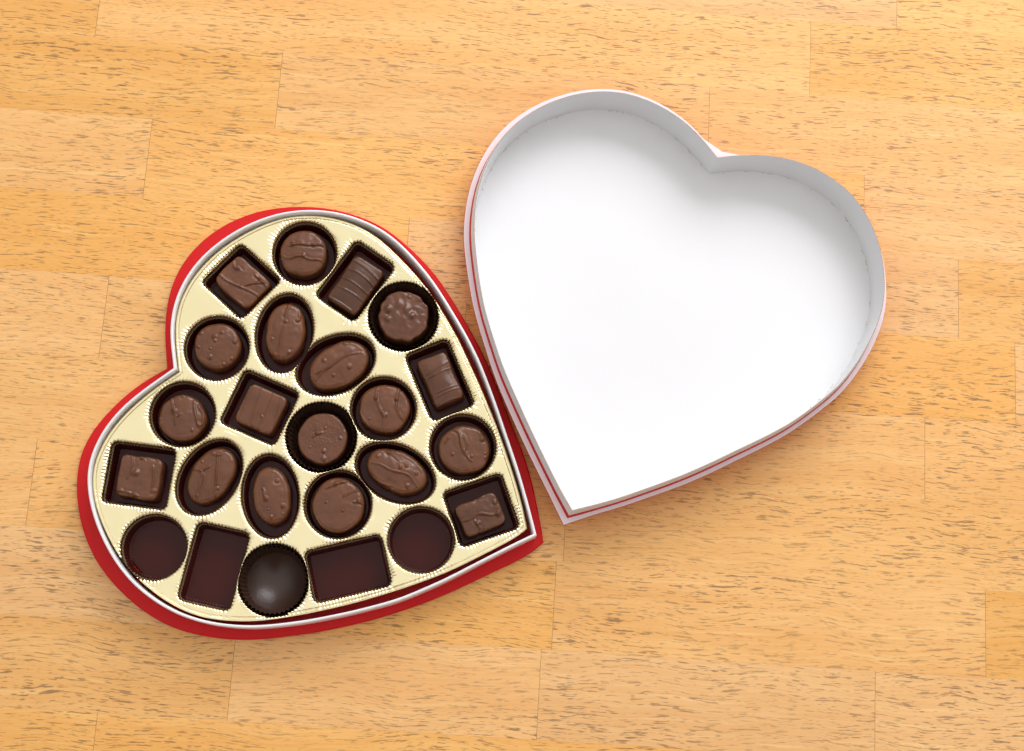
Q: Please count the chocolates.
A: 19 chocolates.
